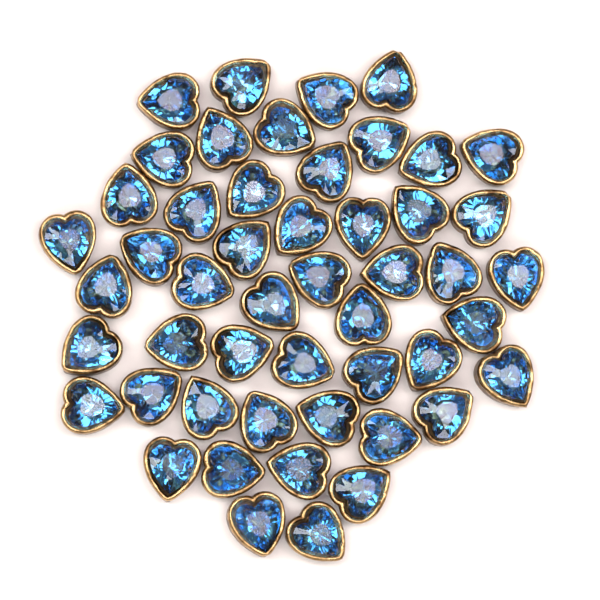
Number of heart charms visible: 50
